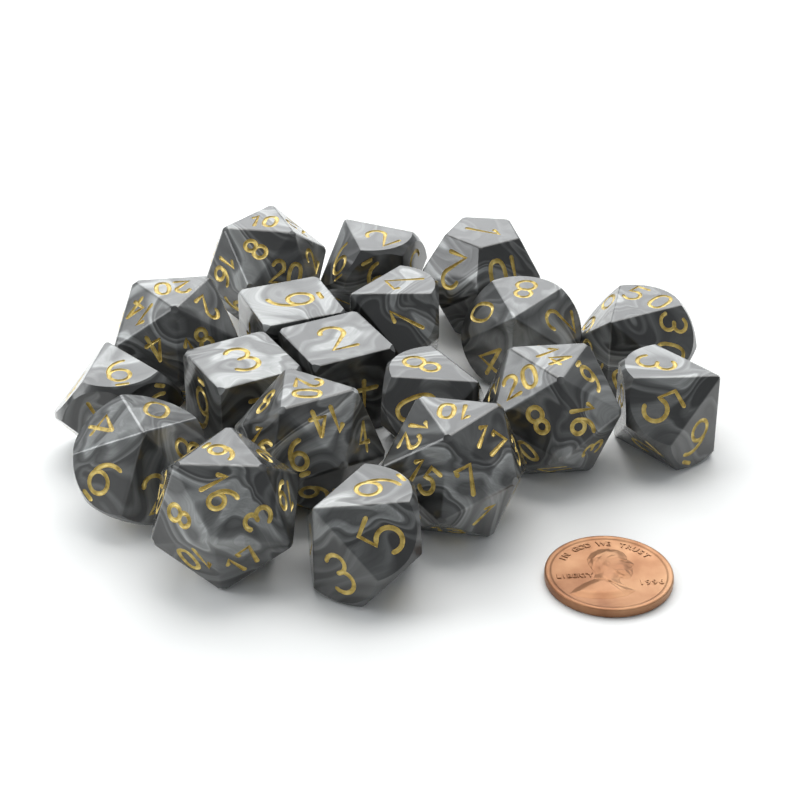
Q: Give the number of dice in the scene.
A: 19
